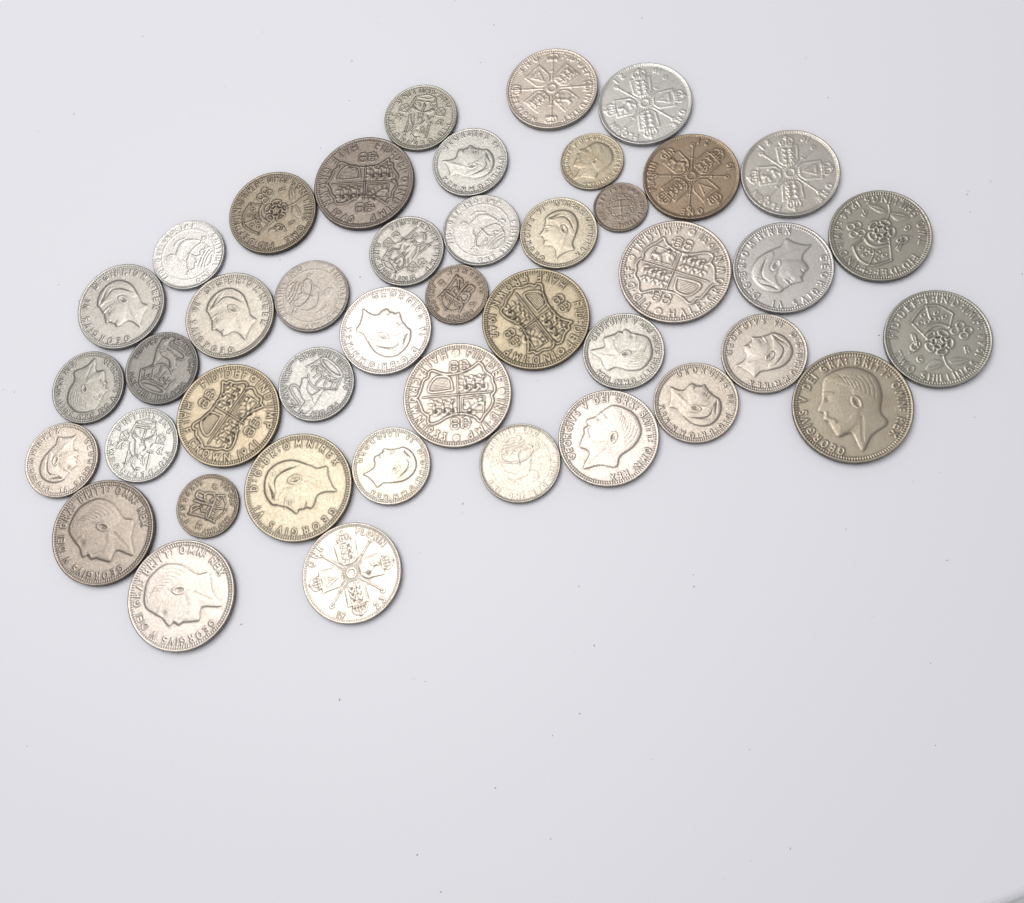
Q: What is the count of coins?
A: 43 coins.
